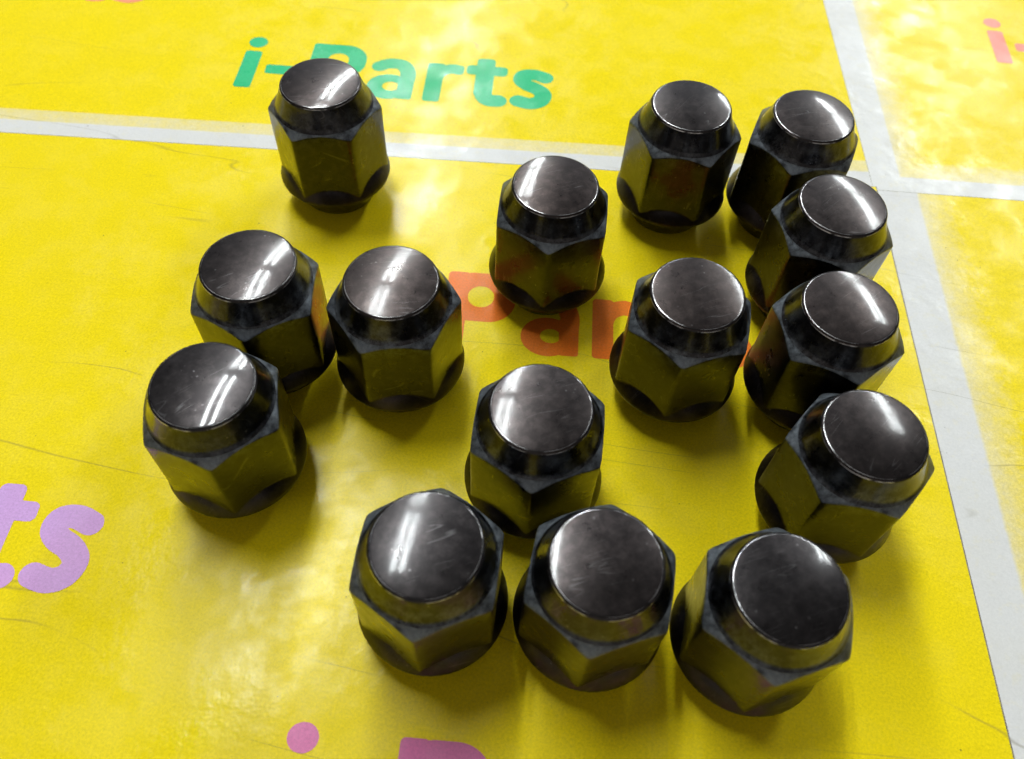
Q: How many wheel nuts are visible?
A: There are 15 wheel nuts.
